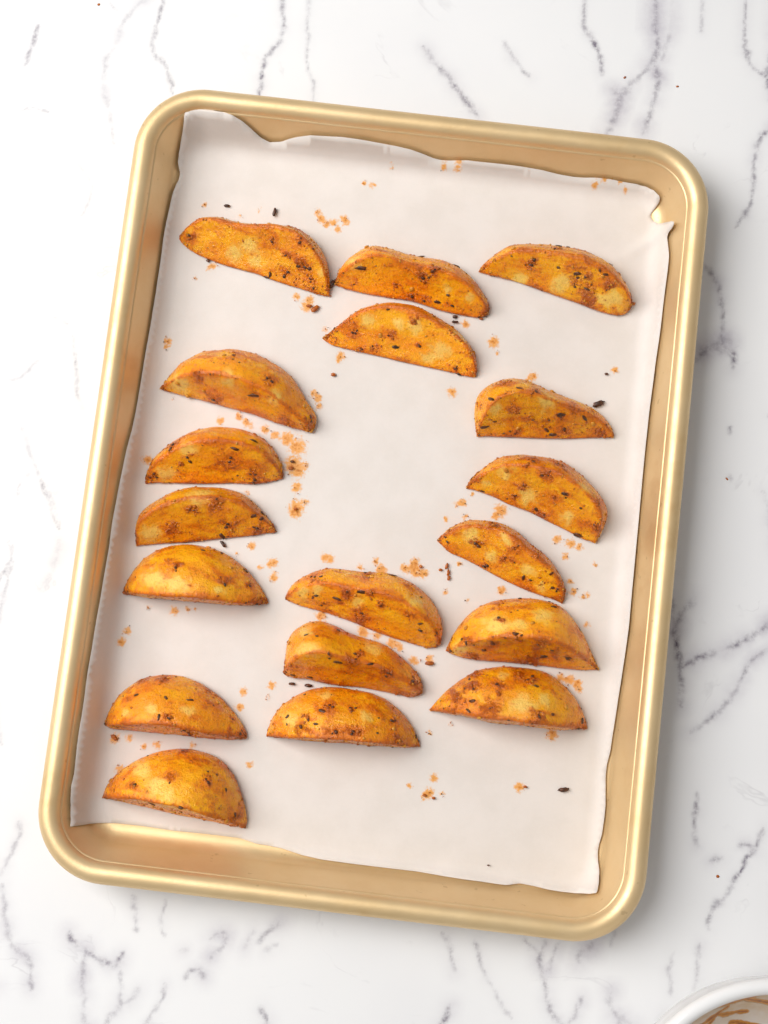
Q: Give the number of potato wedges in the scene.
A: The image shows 18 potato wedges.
